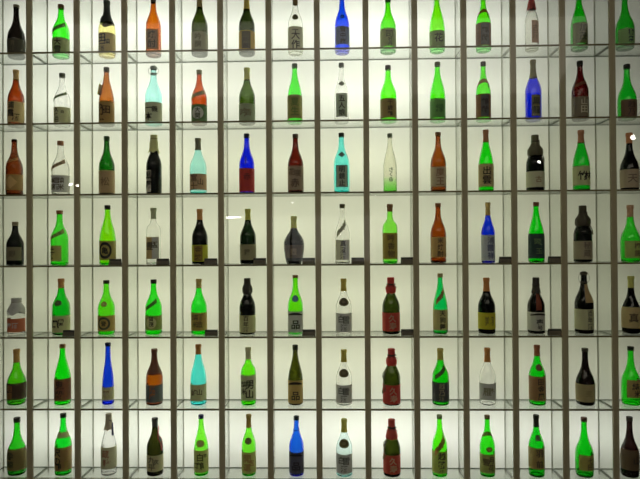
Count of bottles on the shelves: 98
